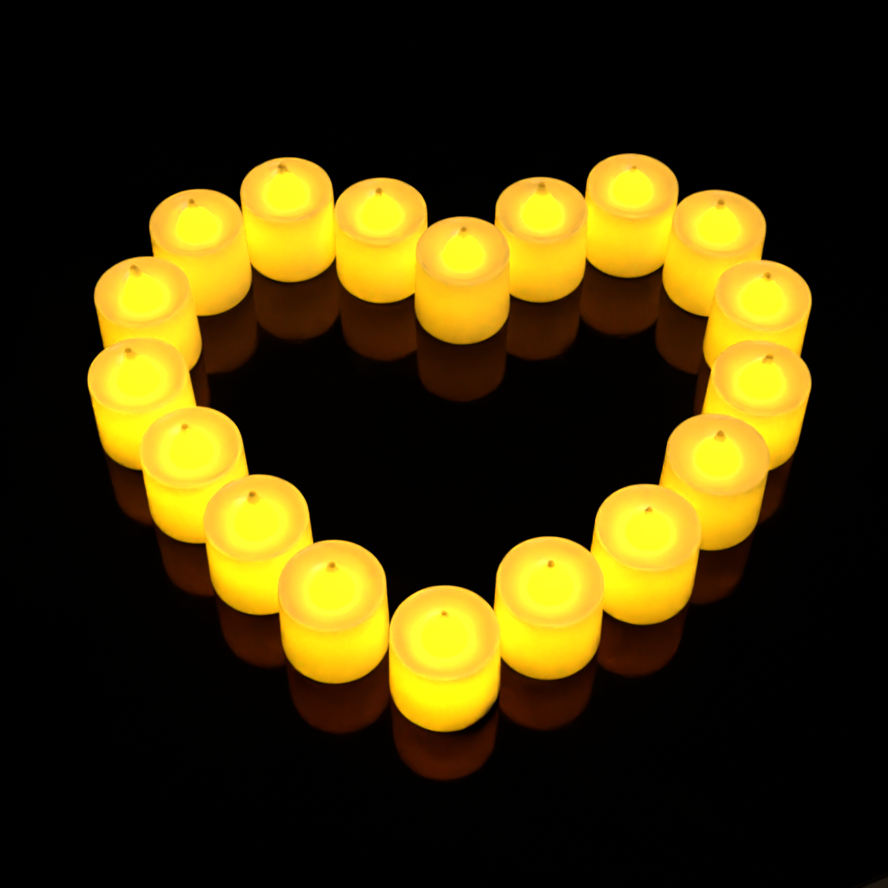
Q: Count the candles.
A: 18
